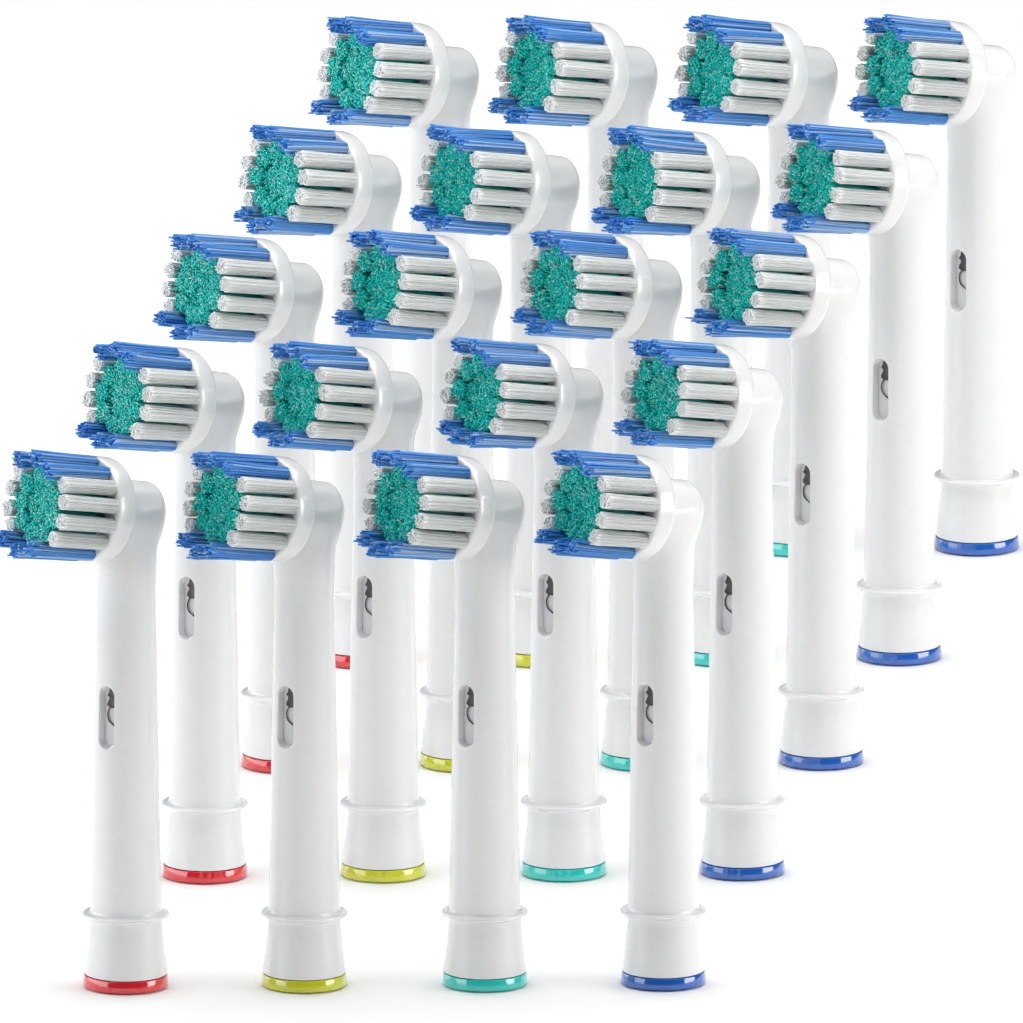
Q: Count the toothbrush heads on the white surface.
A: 20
